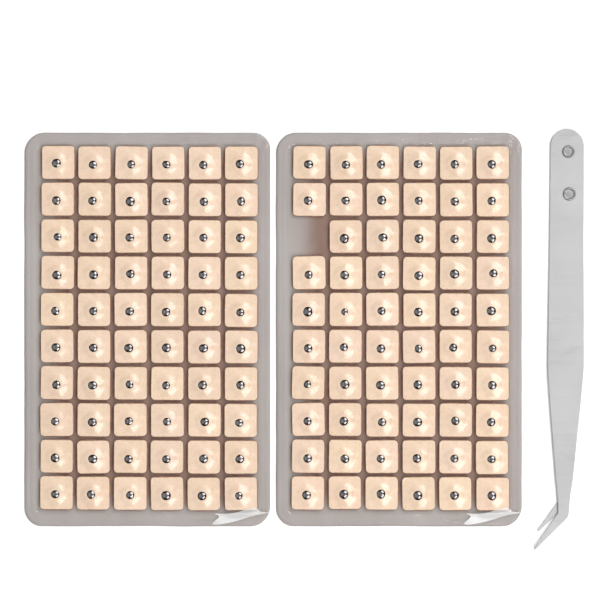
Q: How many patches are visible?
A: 119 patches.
